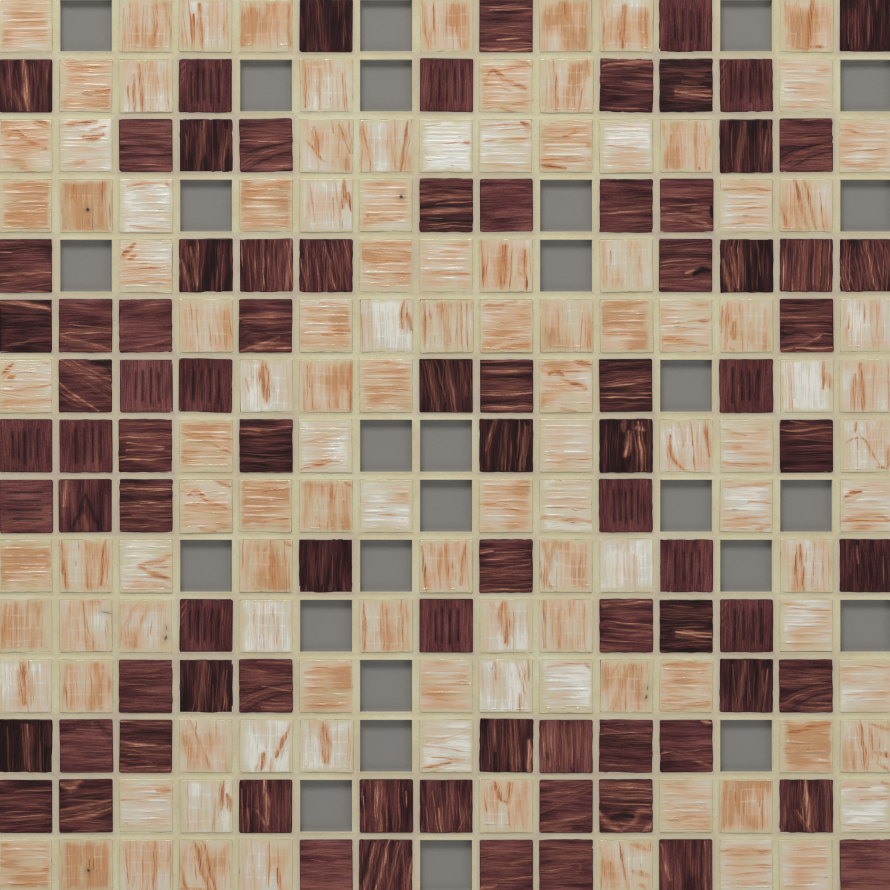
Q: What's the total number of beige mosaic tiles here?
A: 113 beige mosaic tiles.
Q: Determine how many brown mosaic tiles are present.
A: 85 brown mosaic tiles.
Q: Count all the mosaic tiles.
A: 198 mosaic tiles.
